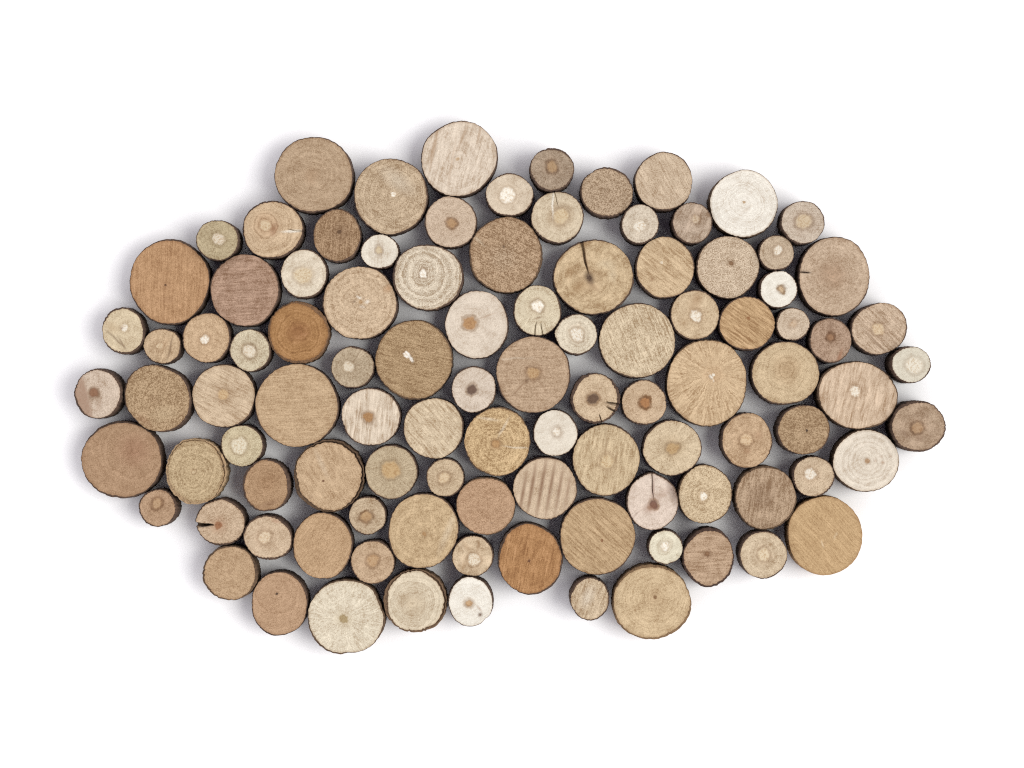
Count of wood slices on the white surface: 101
